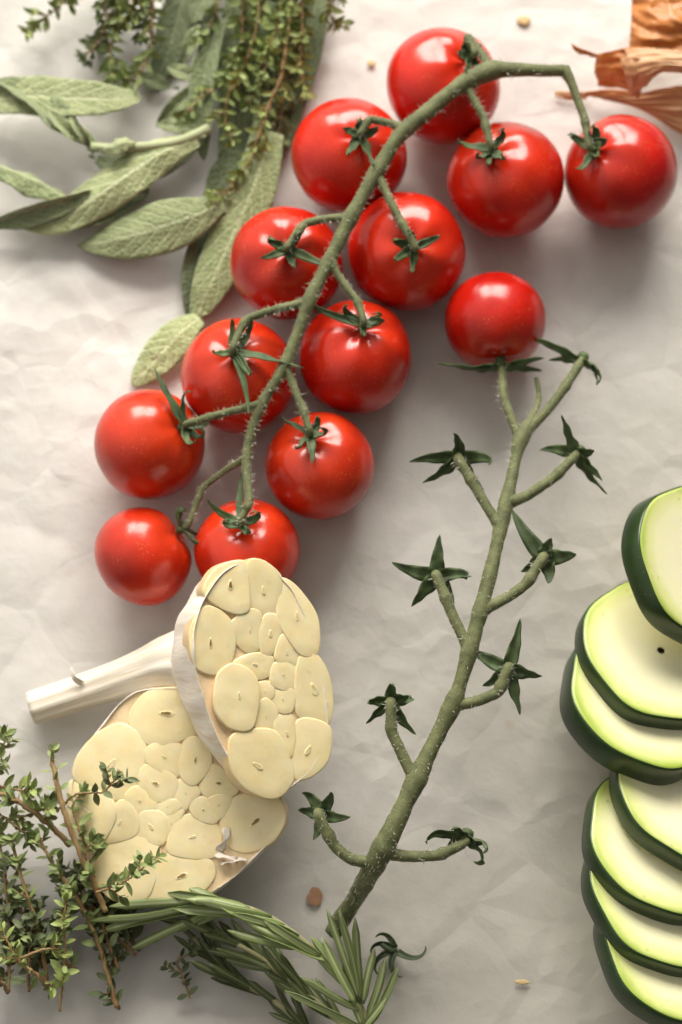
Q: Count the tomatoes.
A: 13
